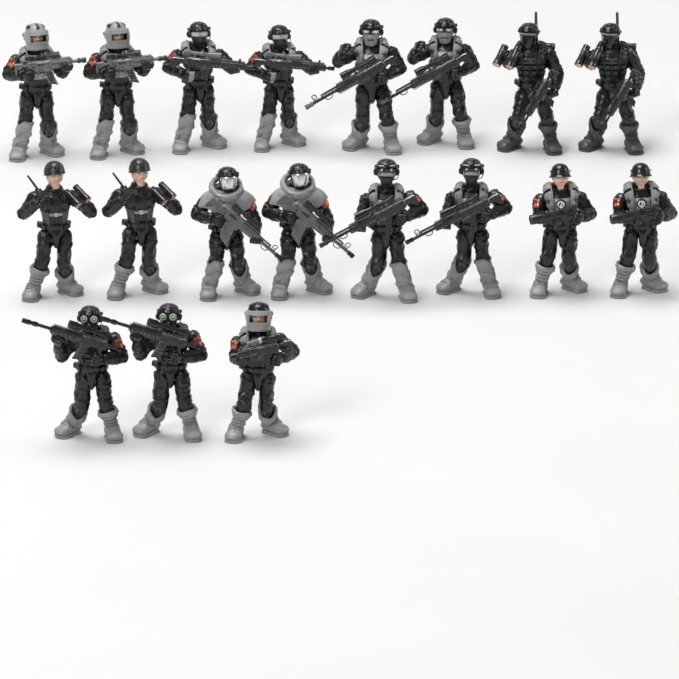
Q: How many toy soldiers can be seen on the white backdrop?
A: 19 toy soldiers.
